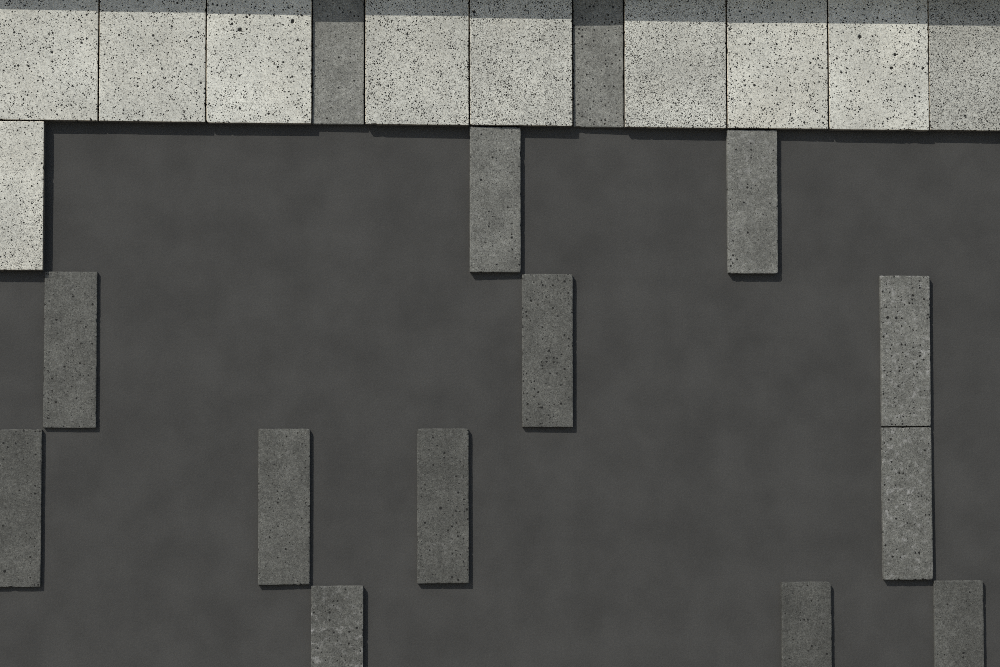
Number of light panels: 10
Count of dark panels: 14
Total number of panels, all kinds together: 24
